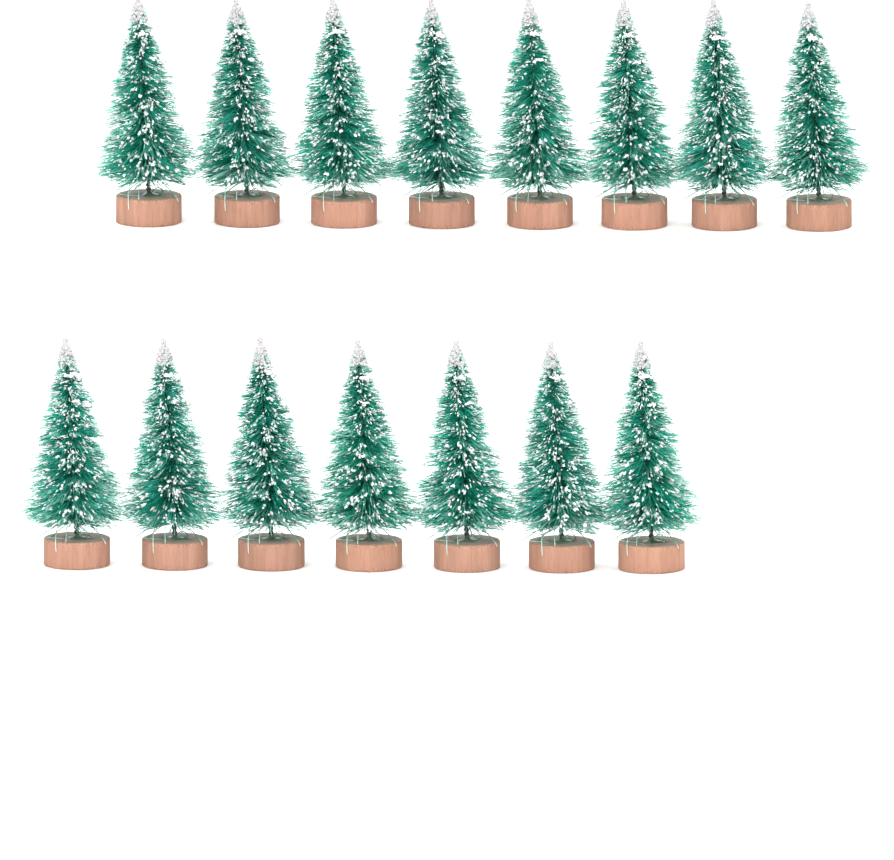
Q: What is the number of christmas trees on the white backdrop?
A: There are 15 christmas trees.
